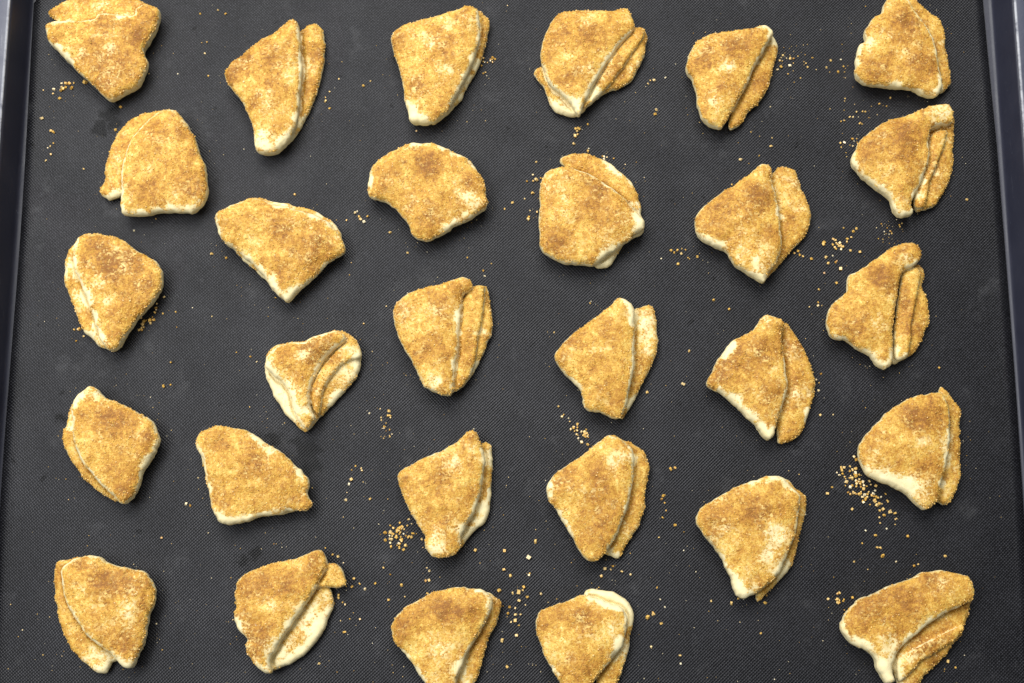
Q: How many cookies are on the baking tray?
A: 29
